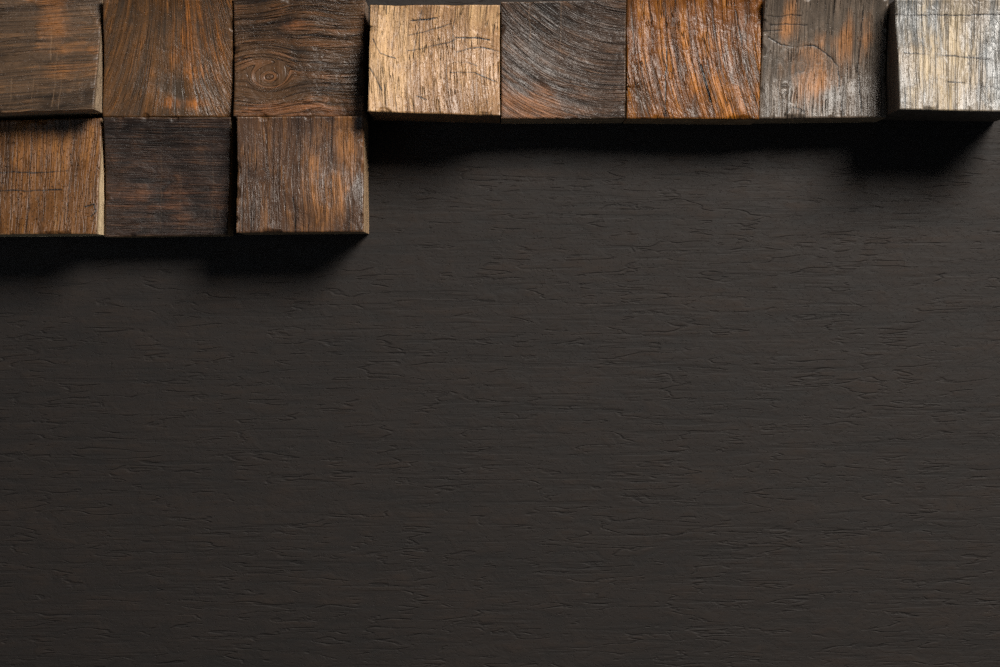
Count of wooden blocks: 11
